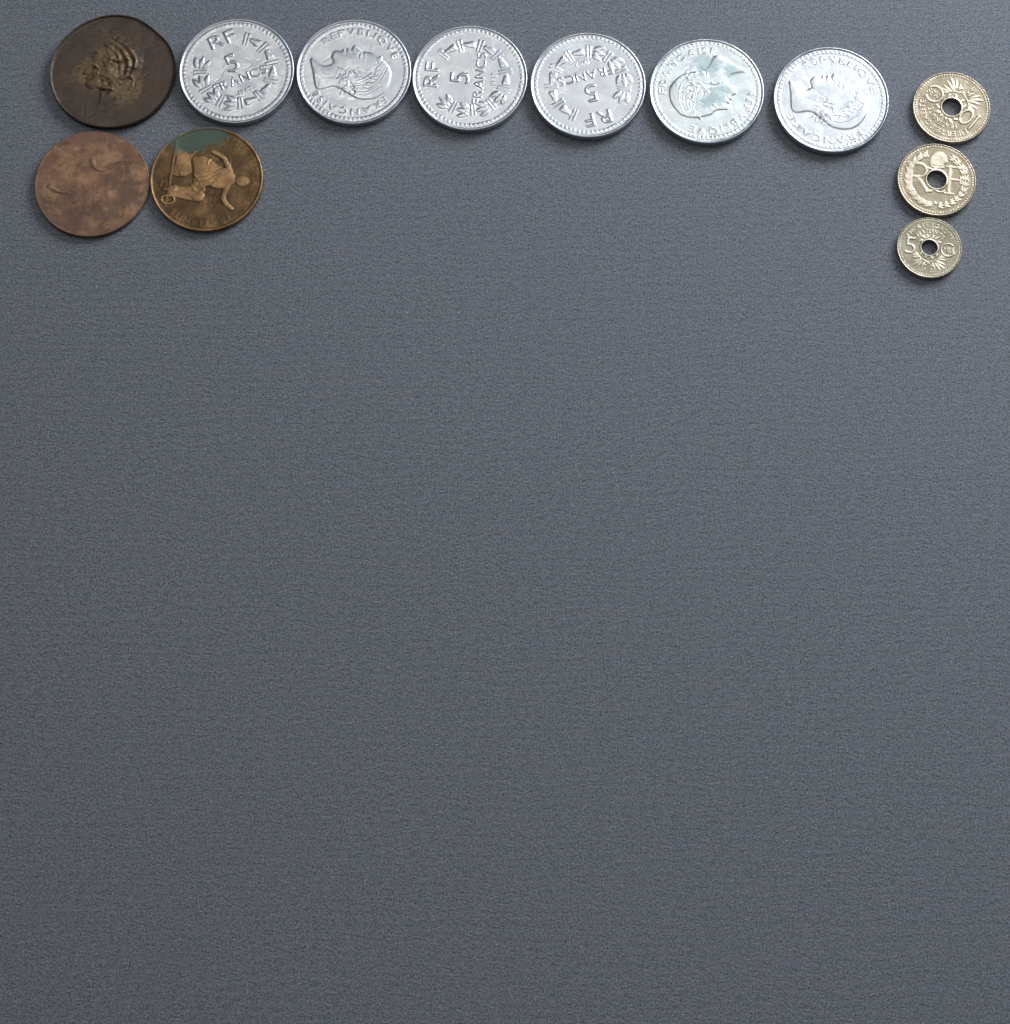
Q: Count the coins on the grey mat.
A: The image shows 12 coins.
